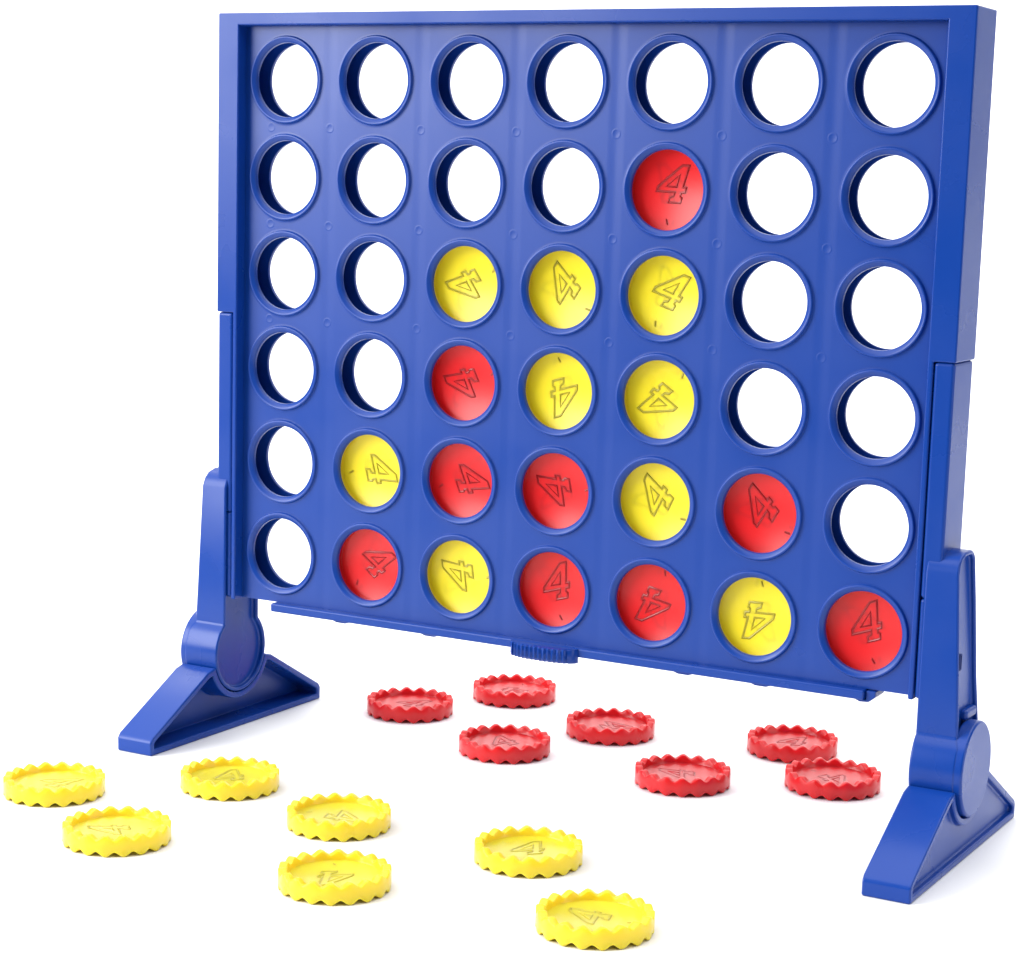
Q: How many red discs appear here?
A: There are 16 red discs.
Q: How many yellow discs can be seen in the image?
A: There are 16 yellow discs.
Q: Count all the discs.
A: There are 32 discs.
